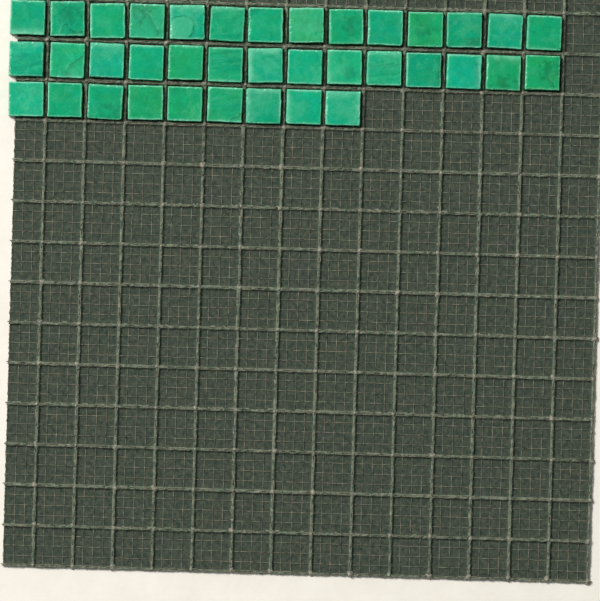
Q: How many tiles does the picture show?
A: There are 37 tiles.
